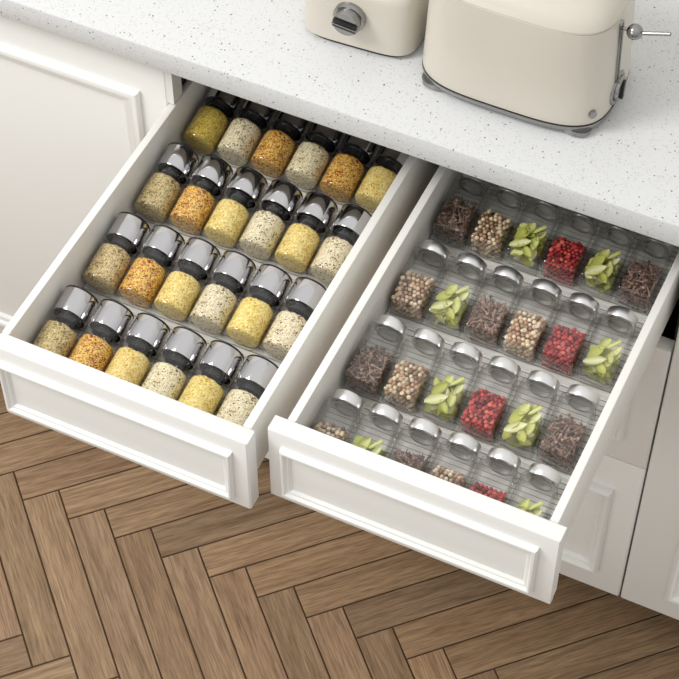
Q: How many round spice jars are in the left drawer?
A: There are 24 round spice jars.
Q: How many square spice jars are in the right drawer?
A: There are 24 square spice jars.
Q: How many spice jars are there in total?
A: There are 48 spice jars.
